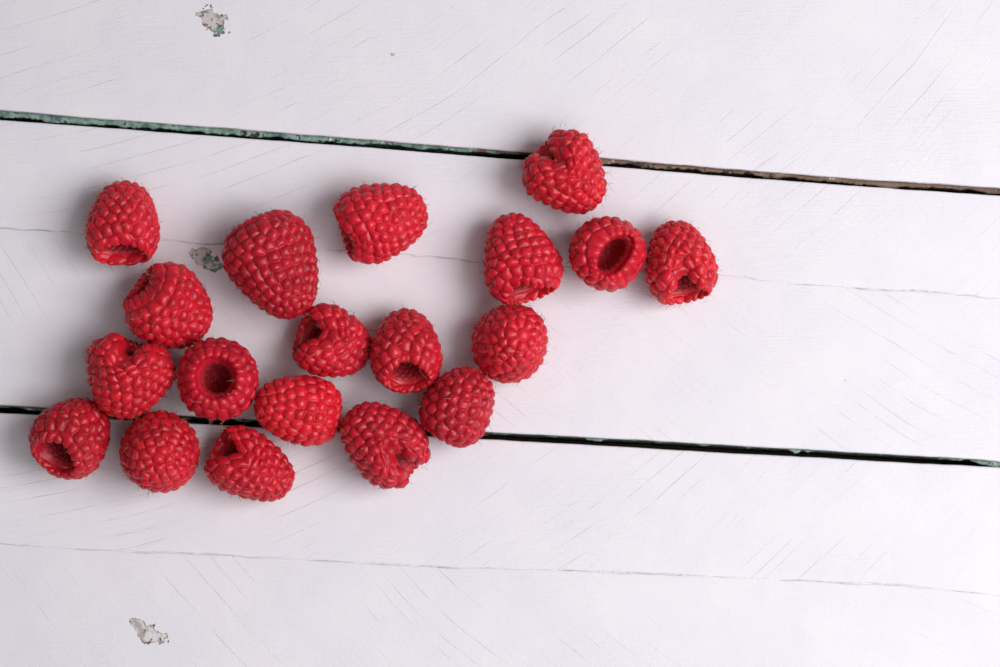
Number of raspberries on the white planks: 19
